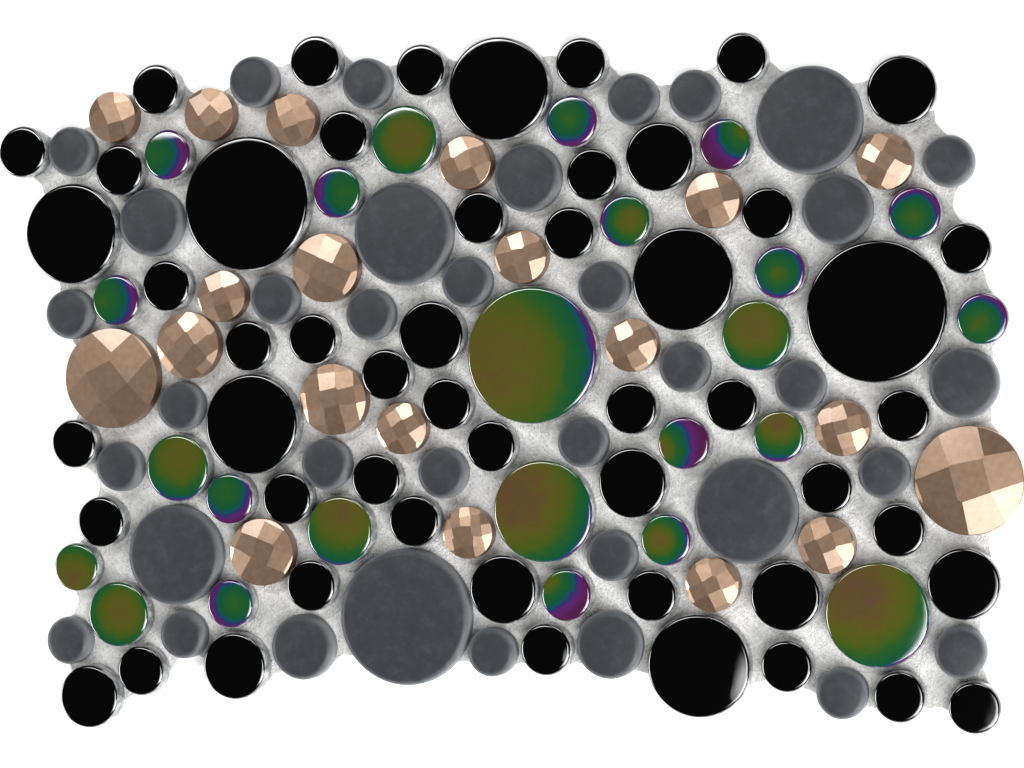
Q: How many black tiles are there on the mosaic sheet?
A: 52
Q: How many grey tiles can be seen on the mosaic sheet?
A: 36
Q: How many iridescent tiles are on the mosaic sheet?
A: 24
